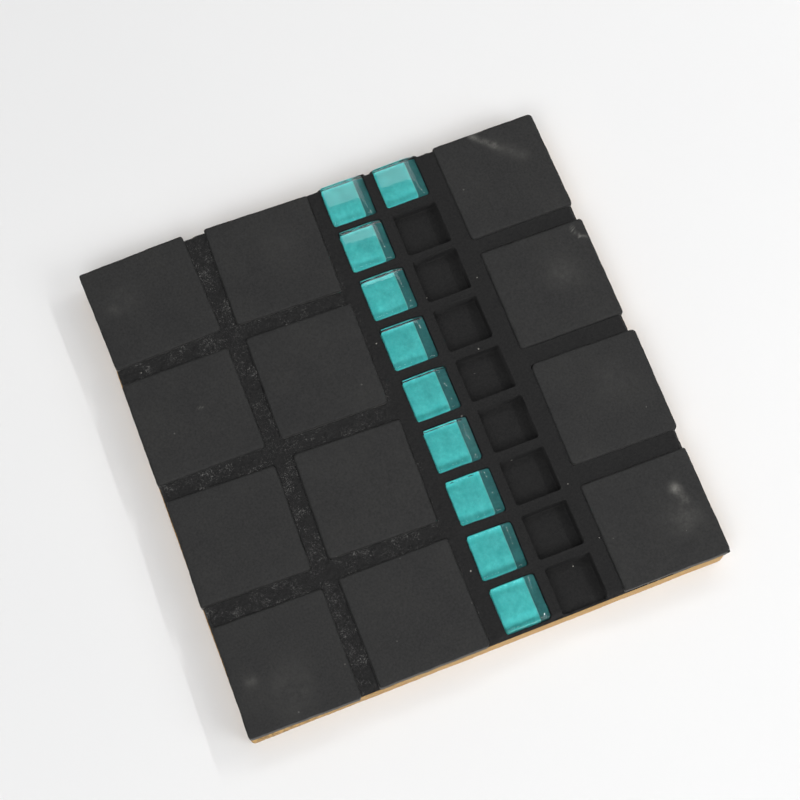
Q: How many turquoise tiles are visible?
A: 10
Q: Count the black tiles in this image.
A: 12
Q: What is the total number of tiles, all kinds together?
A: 22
